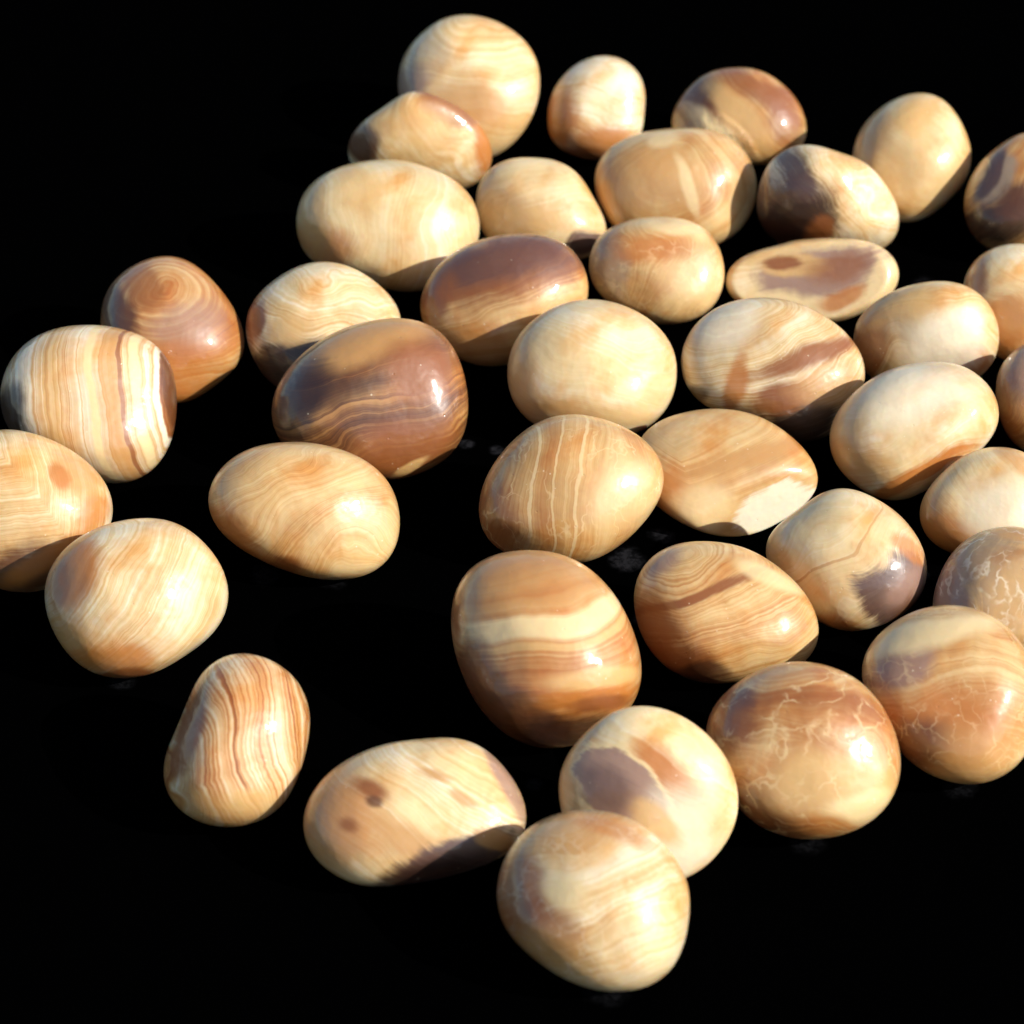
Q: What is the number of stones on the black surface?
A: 39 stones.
